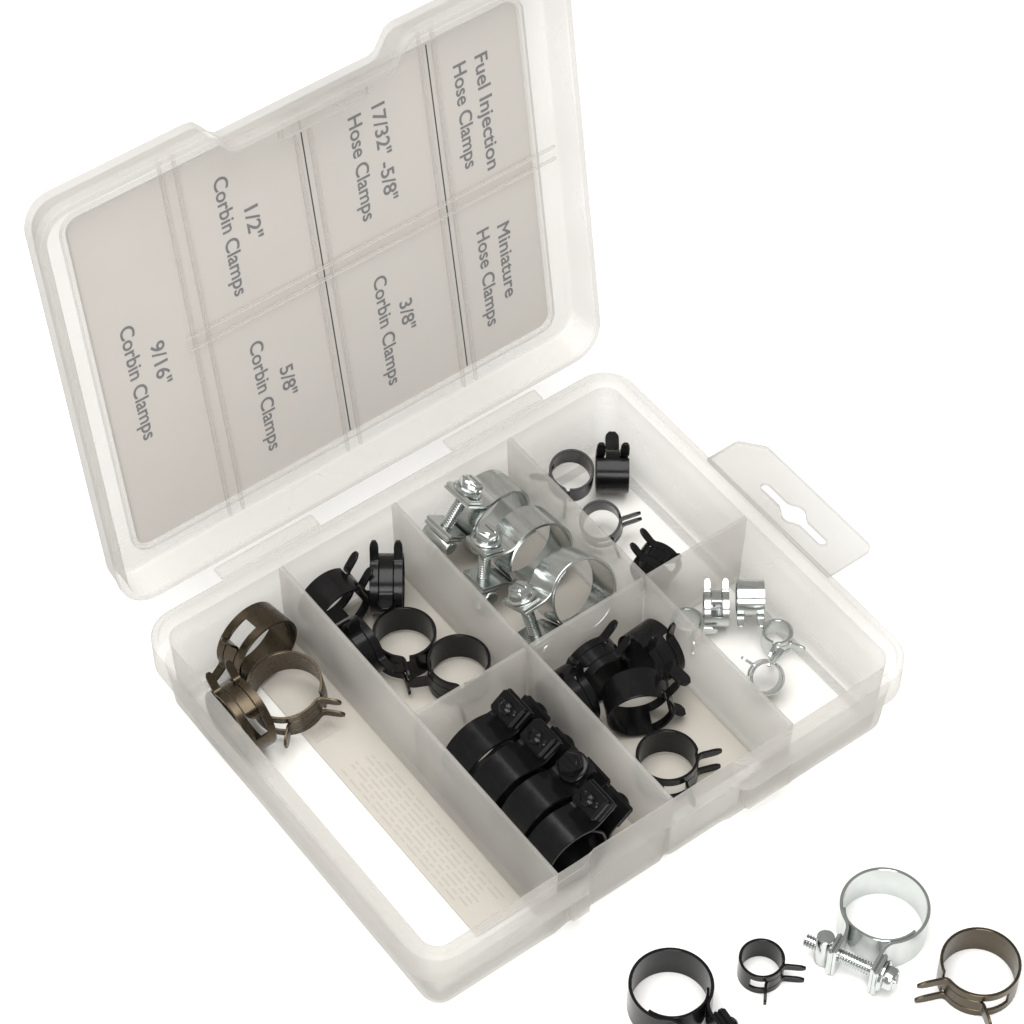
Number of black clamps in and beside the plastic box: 20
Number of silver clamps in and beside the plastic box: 9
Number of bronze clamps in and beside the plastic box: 4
